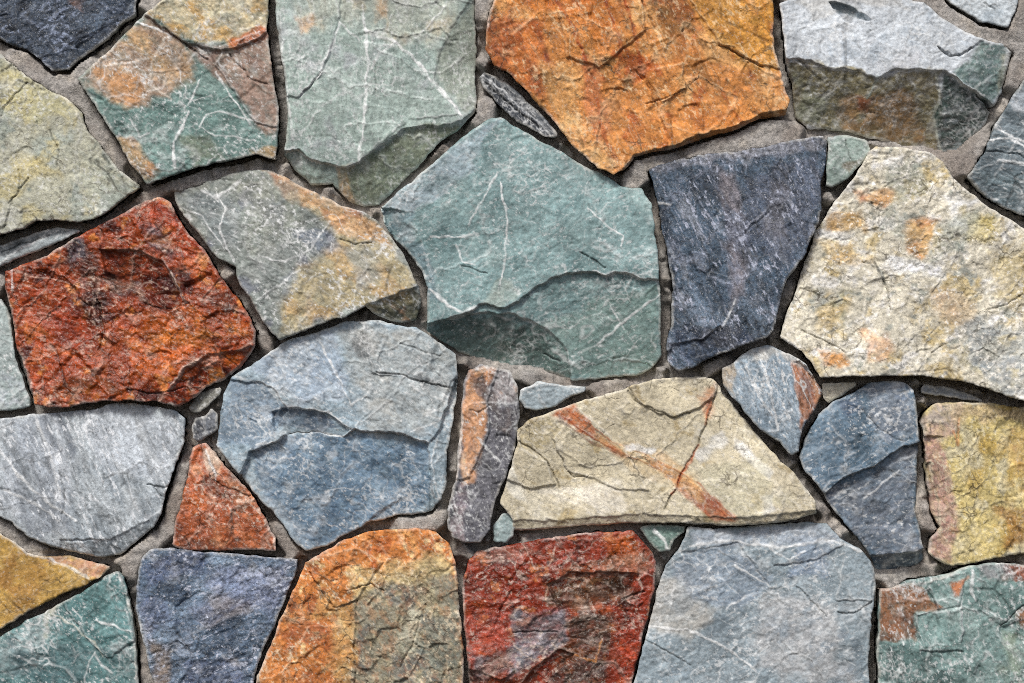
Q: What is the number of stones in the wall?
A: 39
